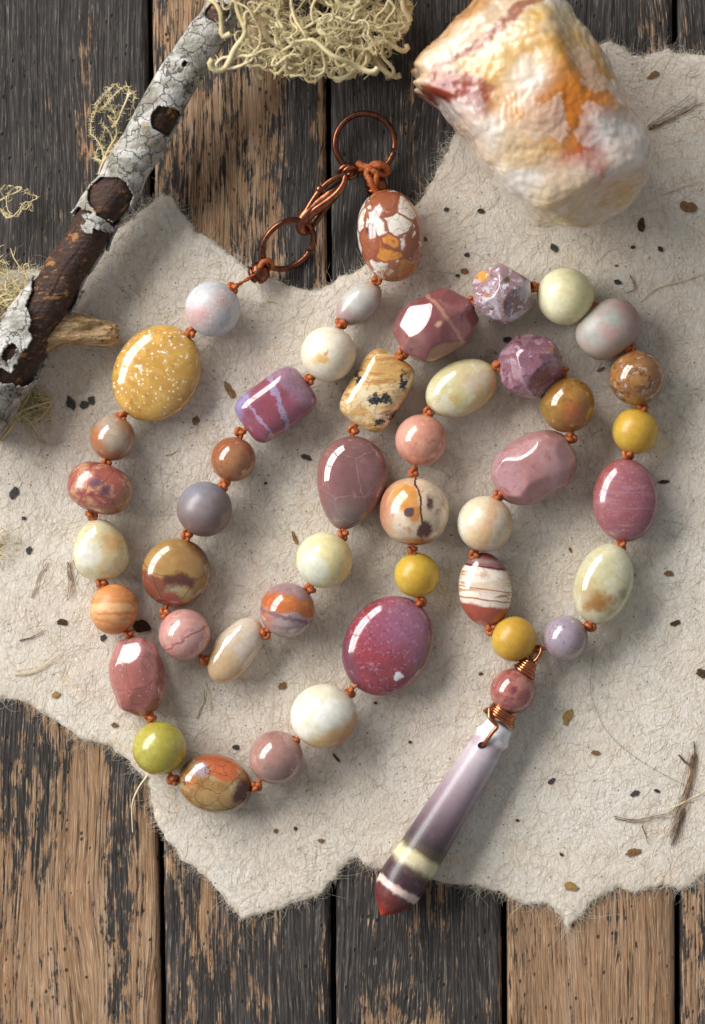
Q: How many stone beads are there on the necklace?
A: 45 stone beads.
